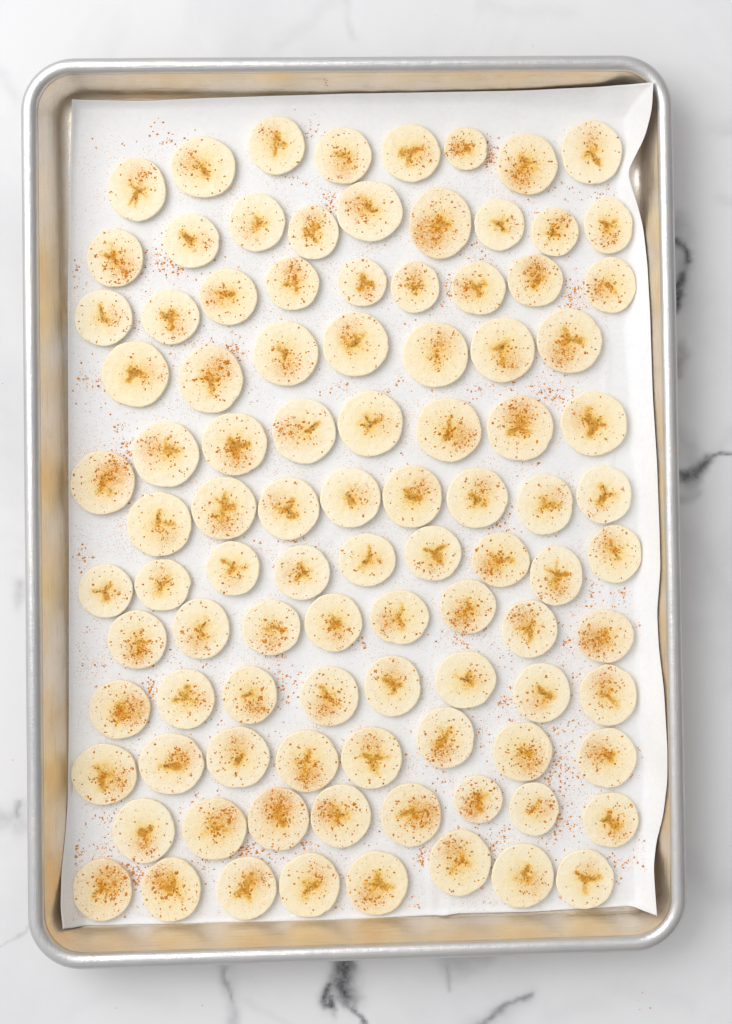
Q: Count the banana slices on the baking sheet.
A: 98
